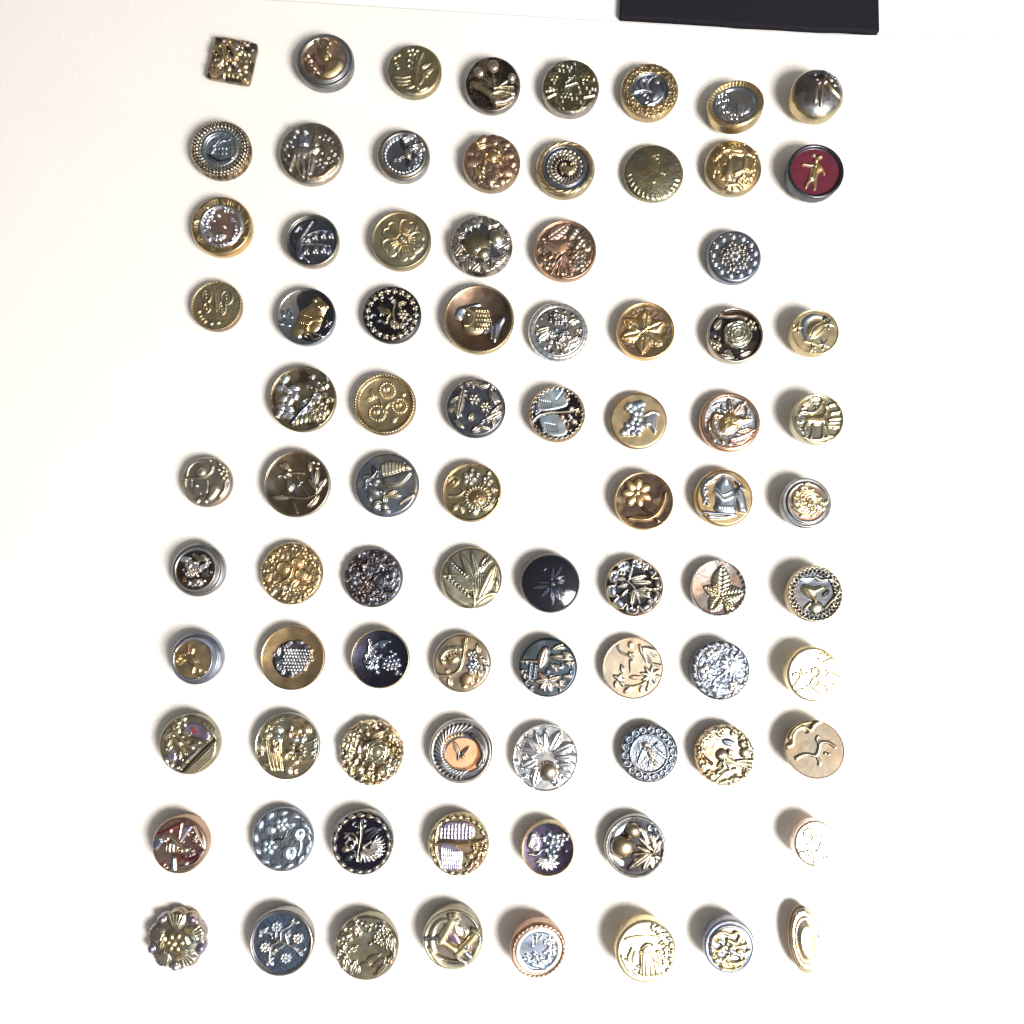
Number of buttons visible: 83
